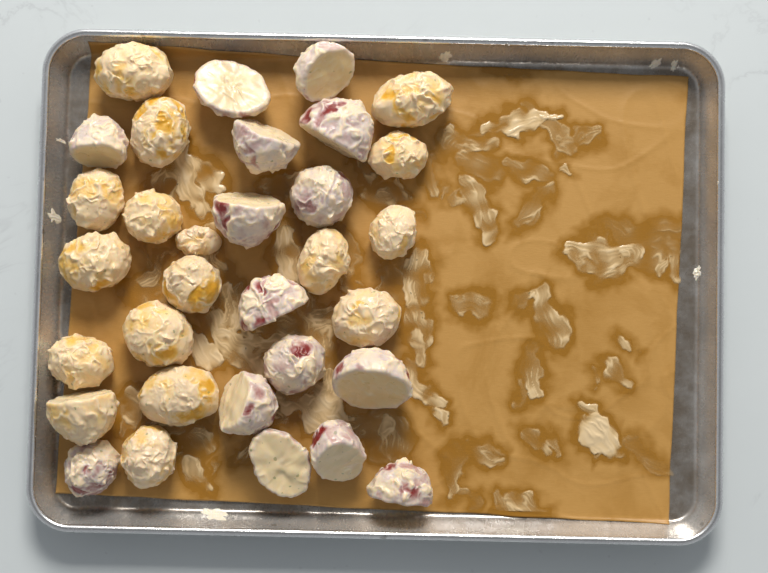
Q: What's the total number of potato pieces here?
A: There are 32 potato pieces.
